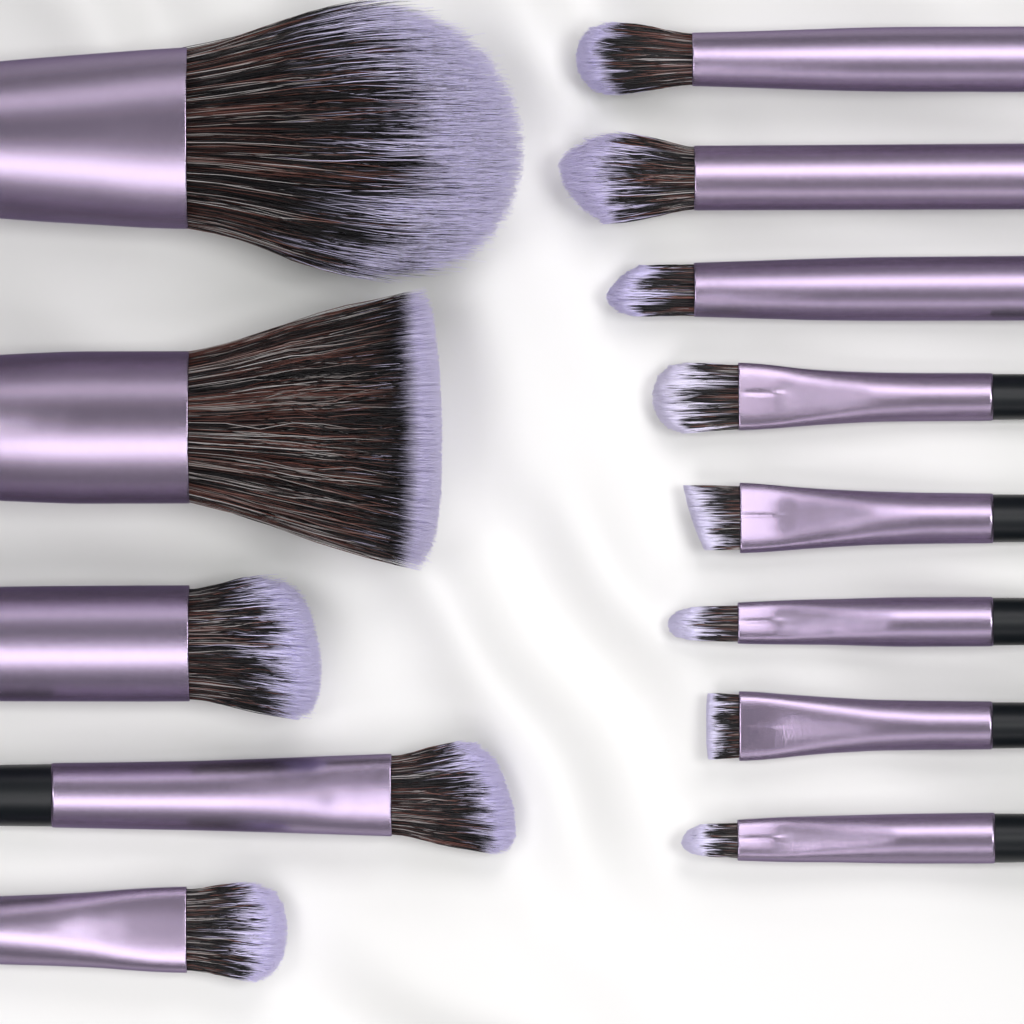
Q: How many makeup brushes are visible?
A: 13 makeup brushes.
